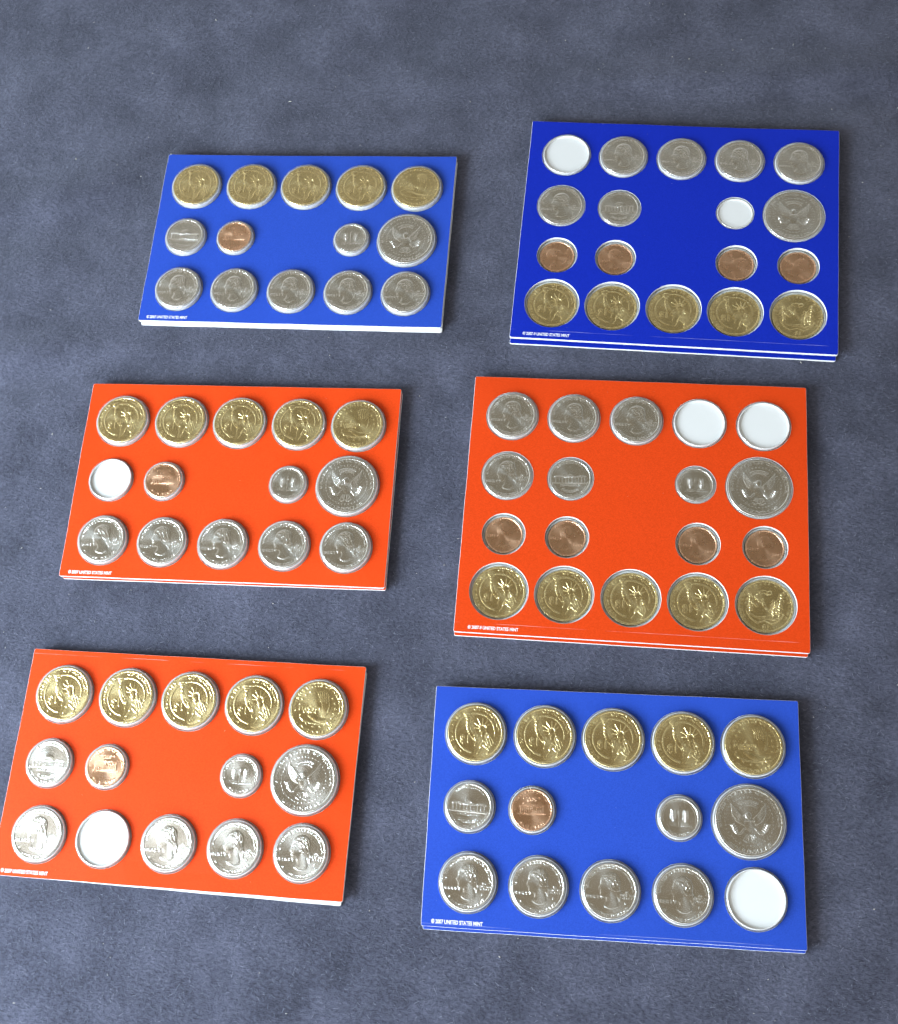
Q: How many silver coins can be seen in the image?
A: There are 43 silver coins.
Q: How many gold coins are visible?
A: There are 30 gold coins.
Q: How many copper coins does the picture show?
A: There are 12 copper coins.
